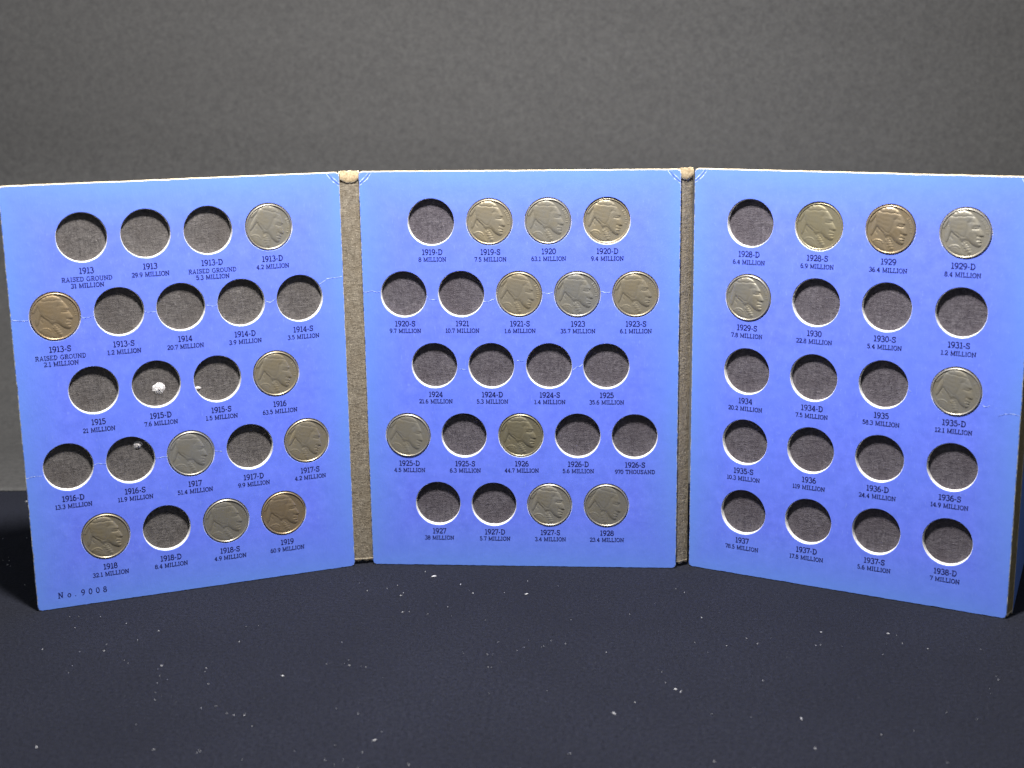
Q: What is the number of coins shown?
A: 23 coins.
